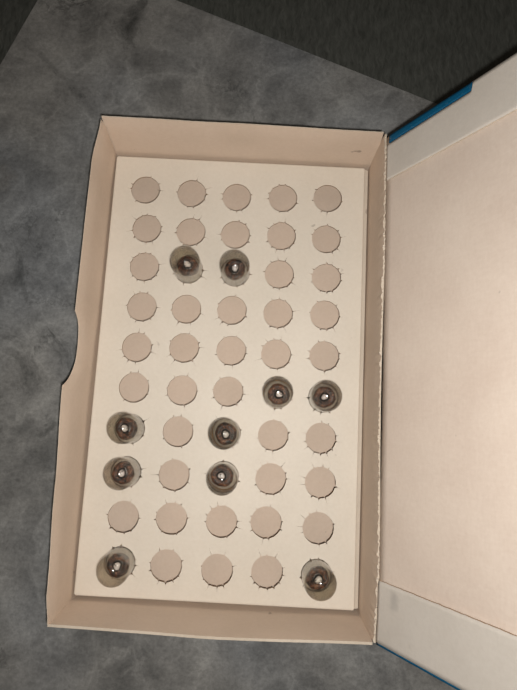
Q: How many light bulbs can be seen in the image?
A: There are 10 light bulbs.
